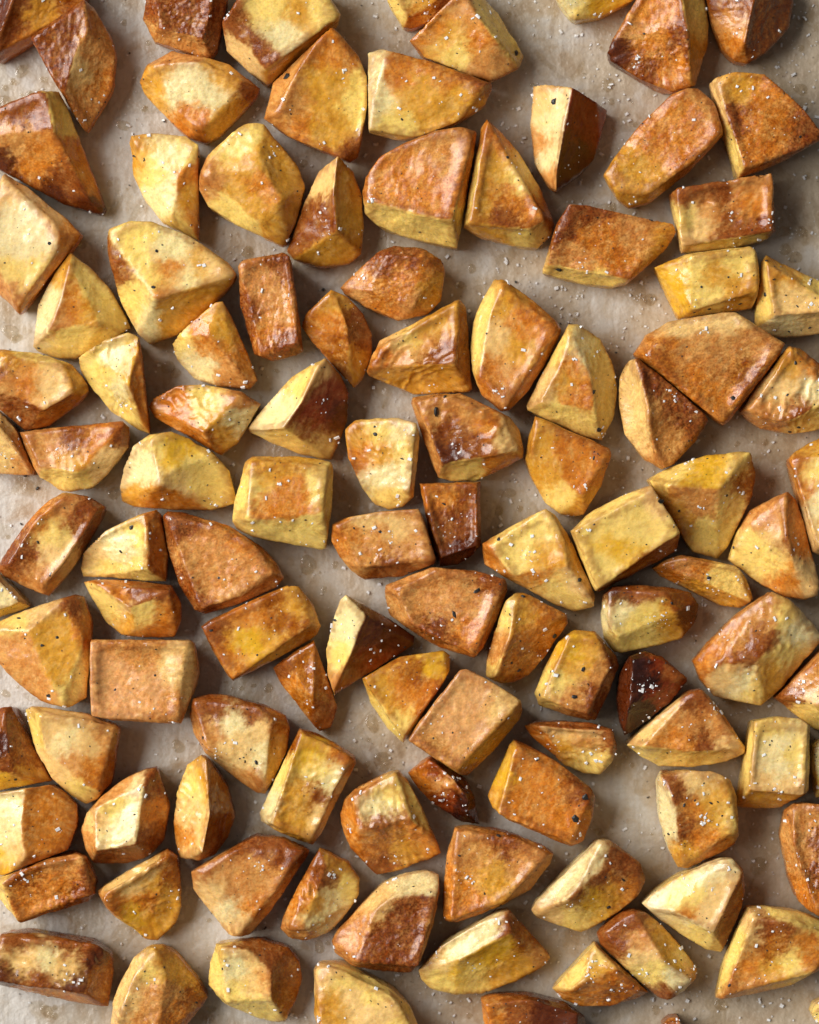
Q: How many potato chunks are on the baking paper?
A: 111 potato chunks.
